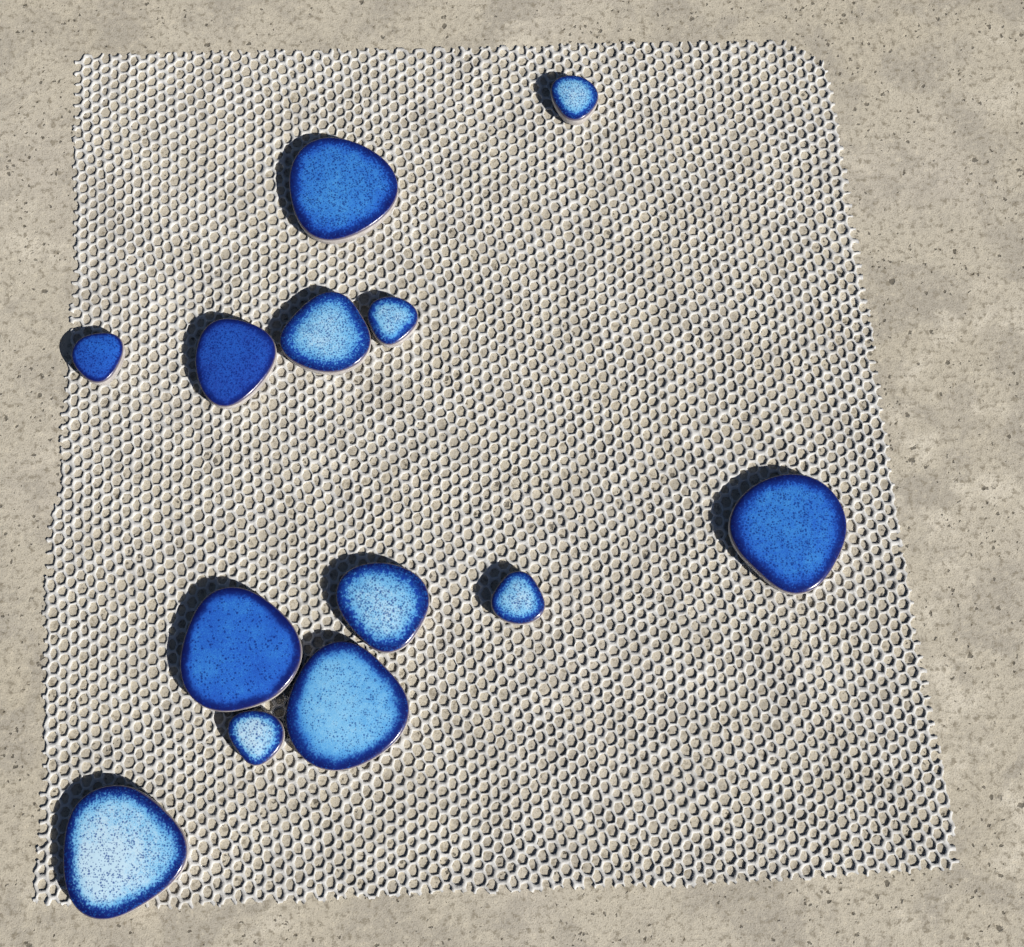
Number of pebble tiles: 13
